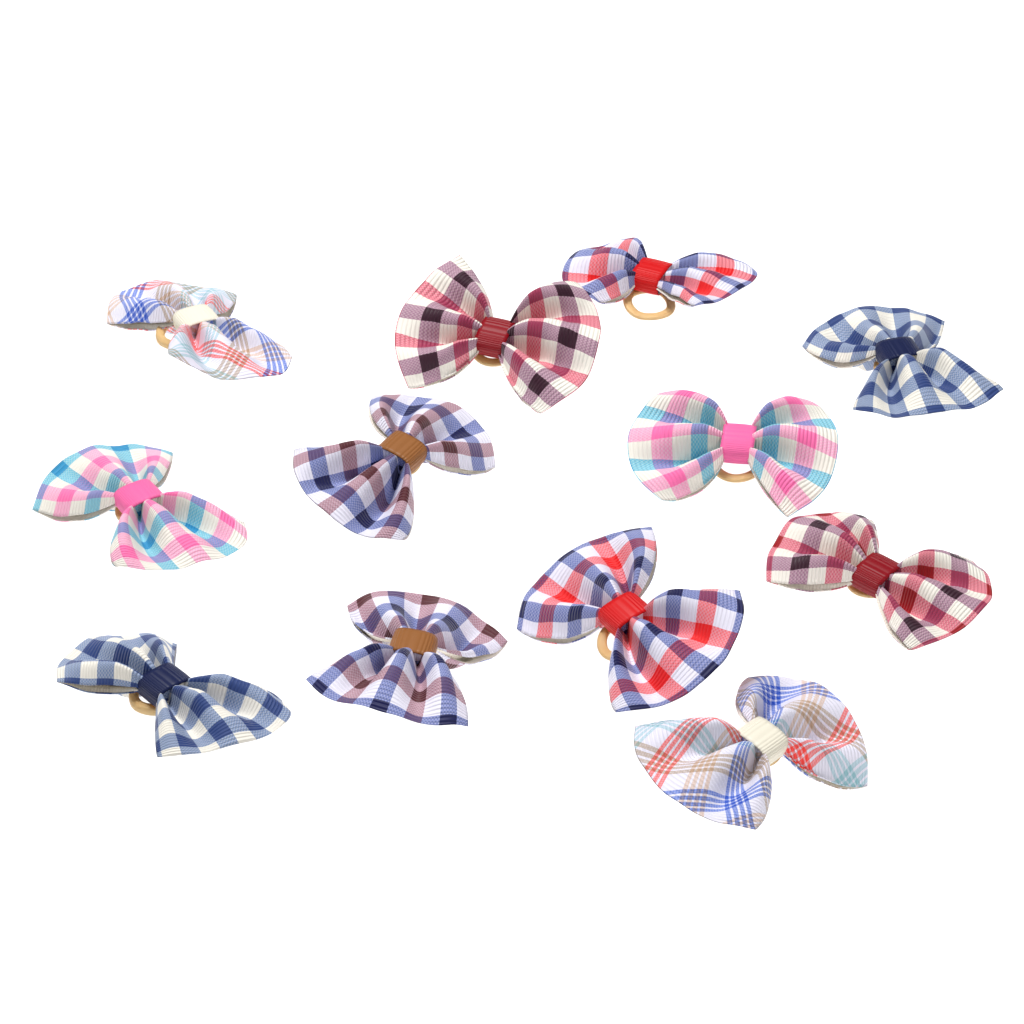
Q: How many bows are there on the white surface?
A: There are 12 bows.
